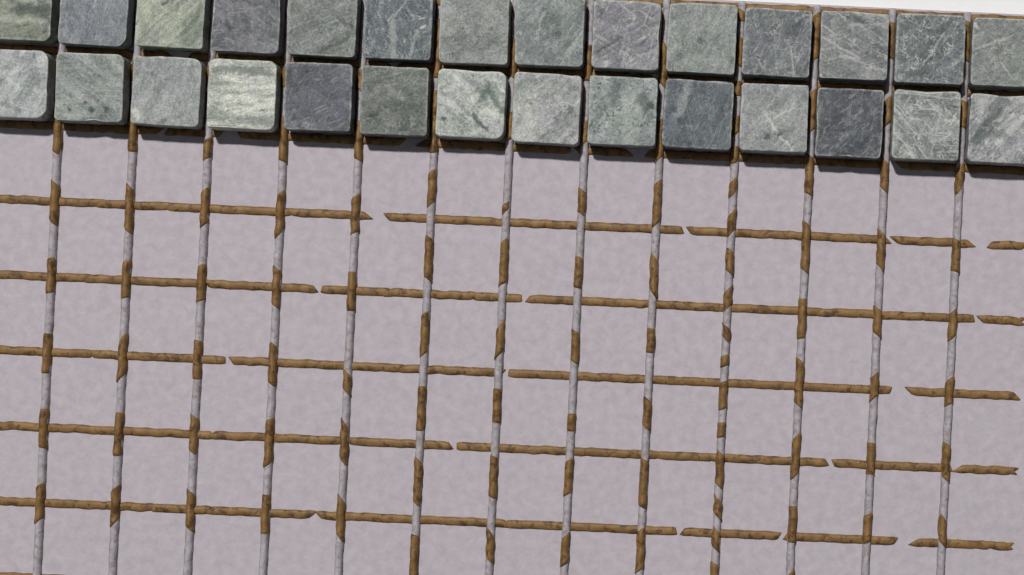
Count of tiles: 28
